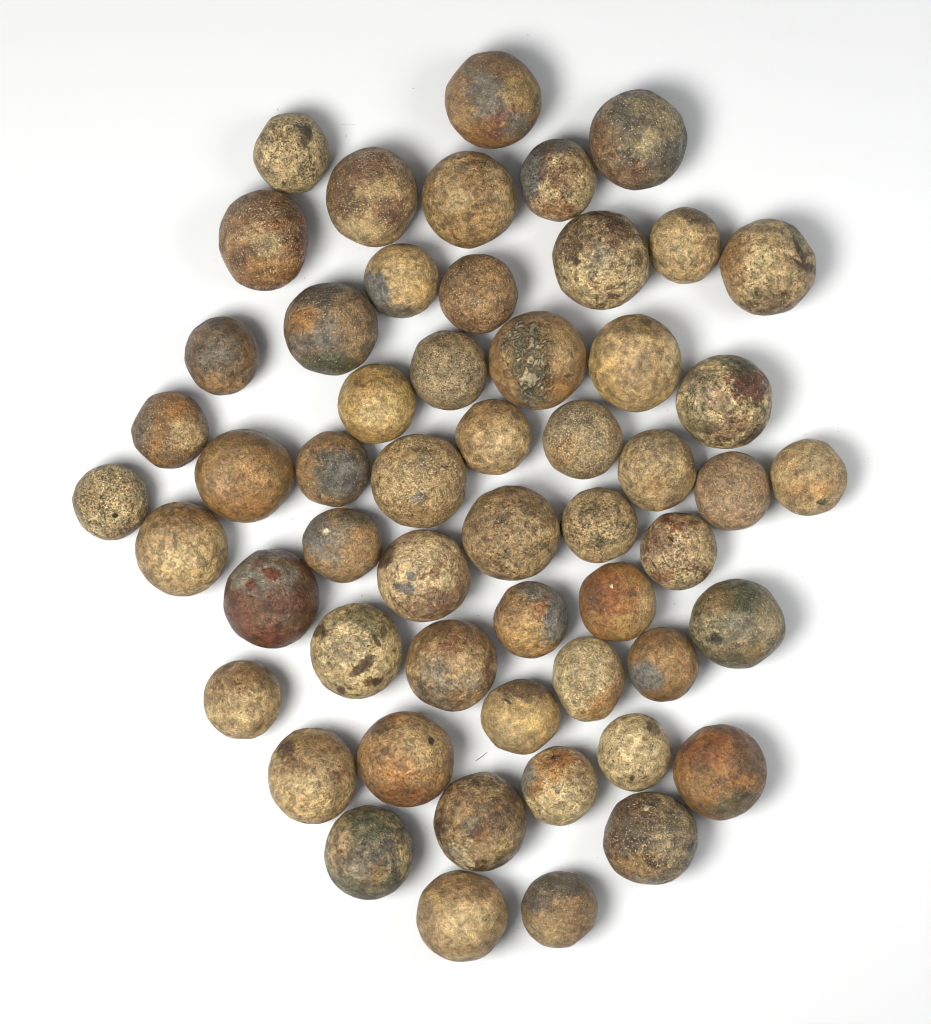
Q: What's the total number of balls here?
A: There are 55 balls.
